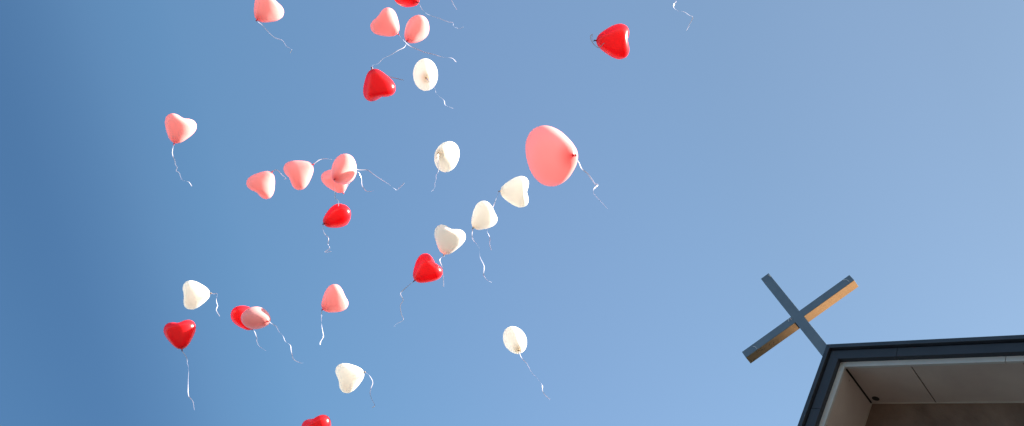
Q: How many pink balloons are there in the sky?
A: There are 11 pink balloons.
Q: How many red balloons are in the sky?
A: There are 8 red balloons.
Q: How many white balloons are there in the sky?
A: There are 8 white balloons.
